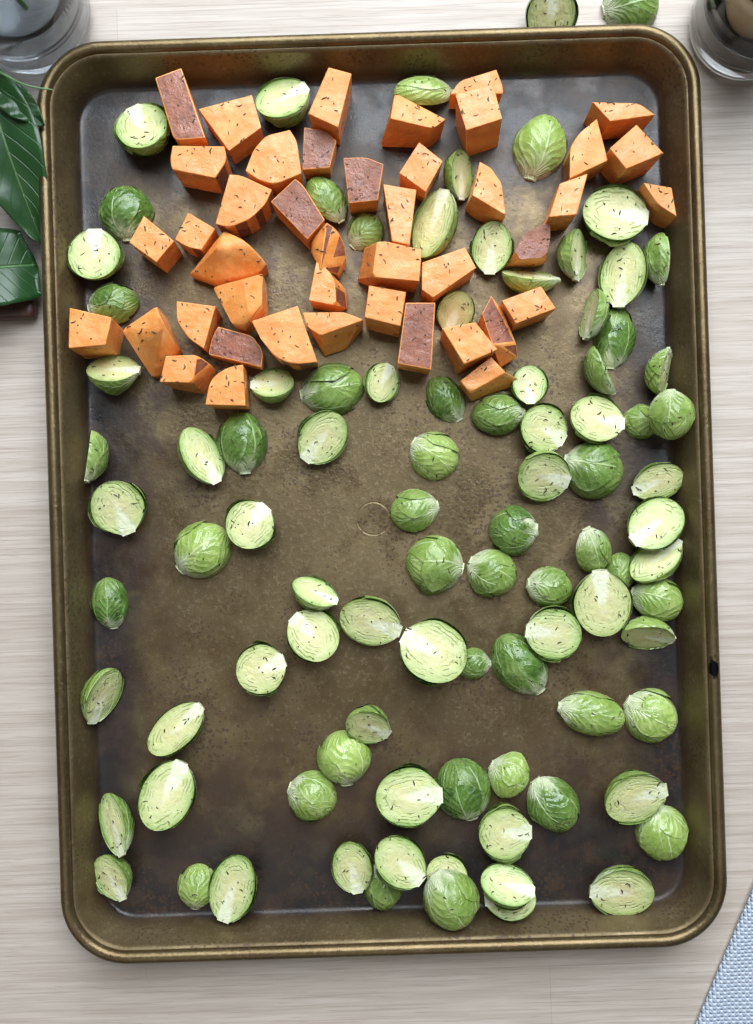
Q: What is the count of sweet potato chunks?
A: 43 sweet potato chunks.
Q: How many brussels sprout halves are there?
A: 94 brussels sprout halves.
